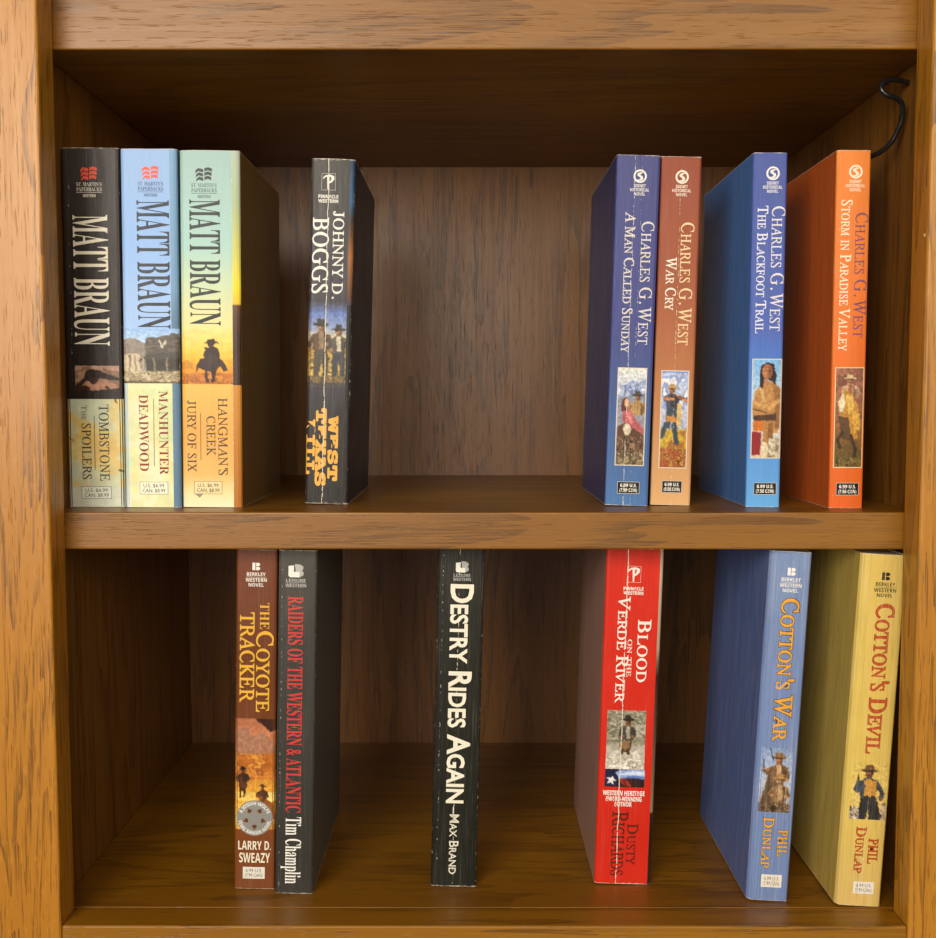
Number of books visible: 14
